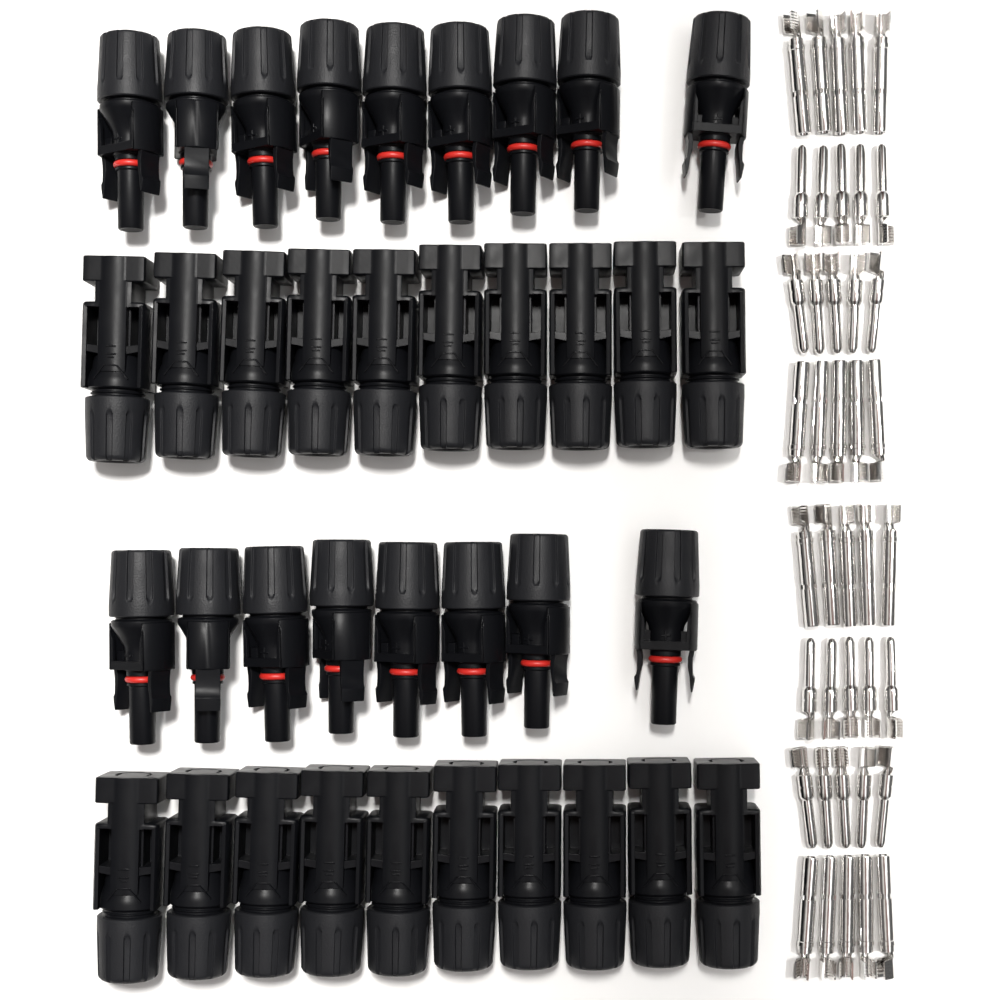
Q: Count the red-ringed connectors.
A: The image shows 17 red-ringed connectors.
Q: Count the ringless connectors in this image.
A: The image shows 20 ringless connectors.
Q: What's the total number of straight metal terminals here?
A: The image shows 20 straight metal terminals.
